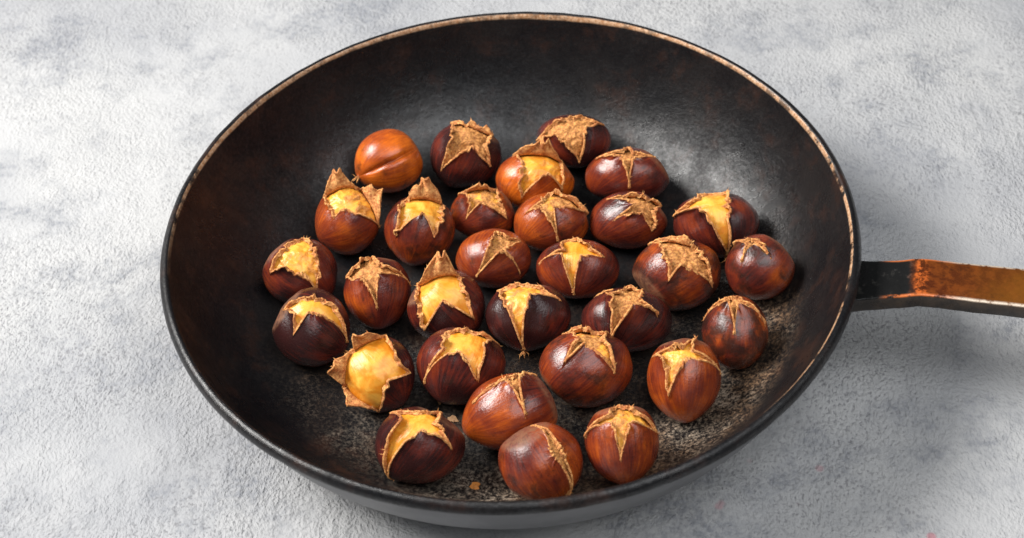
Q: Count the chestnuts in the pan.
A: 30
